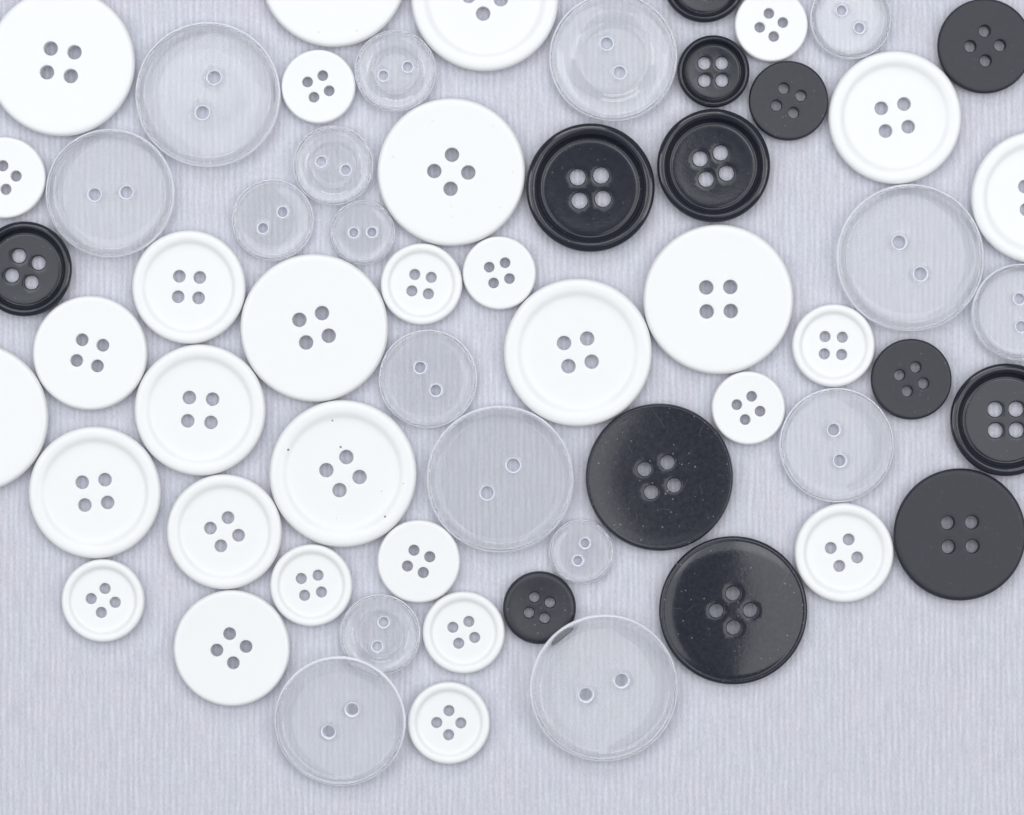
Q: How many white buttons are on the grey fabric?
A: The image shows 30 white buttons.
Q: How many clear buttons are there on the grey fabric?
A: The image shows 17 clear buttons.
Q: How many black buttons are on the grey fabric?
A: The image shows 13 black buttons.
